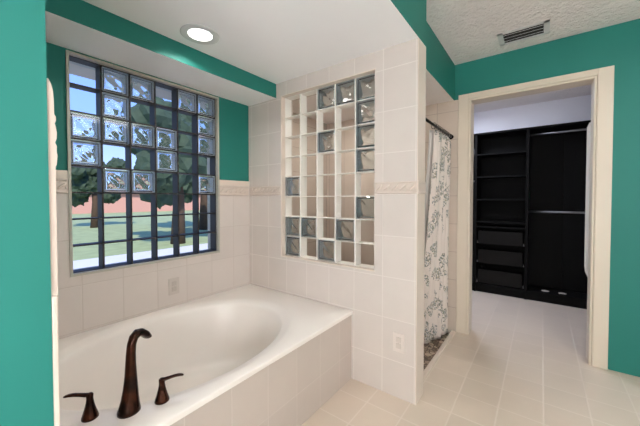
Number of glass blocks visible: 30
